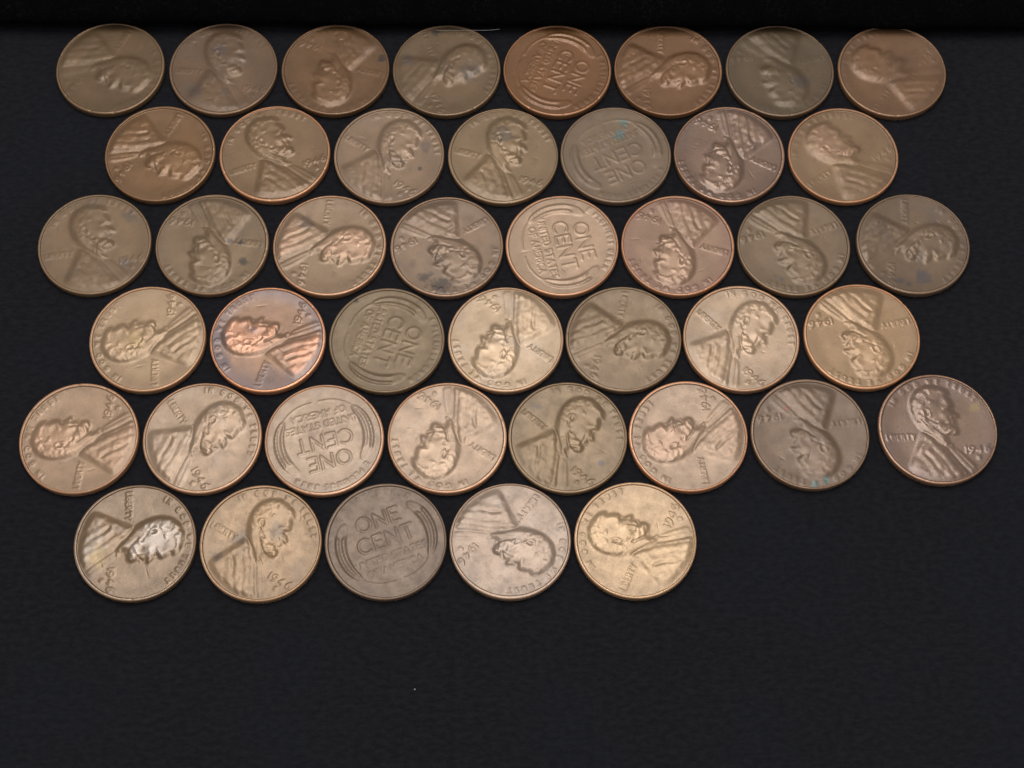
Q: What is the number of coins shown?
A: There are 43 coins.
